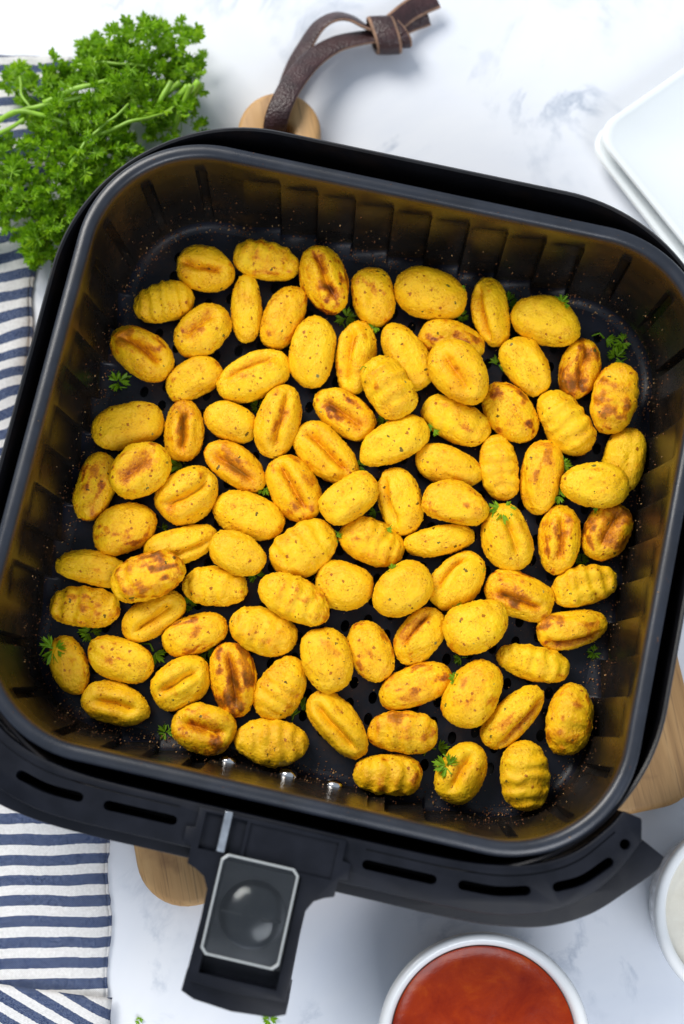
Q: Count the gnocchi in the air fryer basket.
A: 92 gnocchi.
